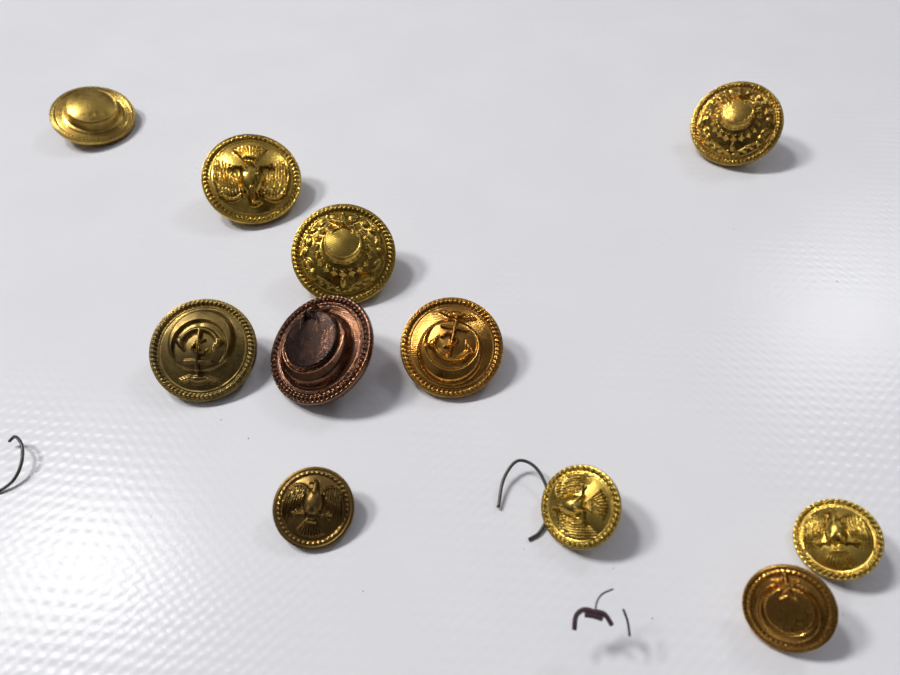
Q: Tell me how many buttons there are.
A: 11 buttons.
